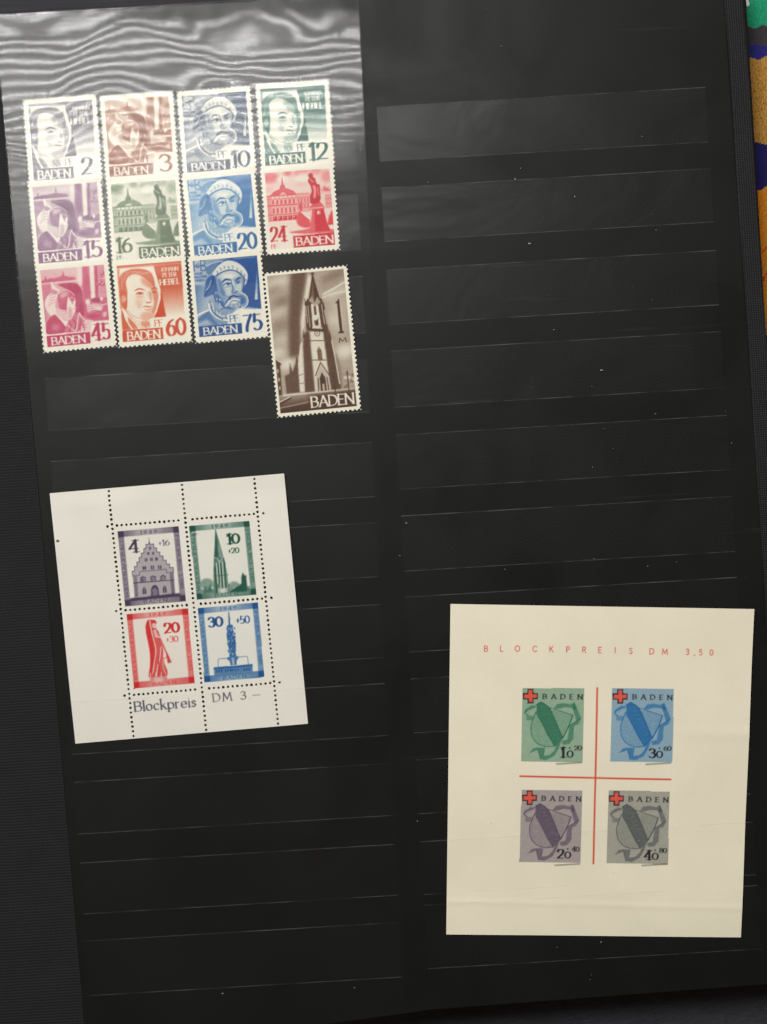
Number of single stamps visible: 12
